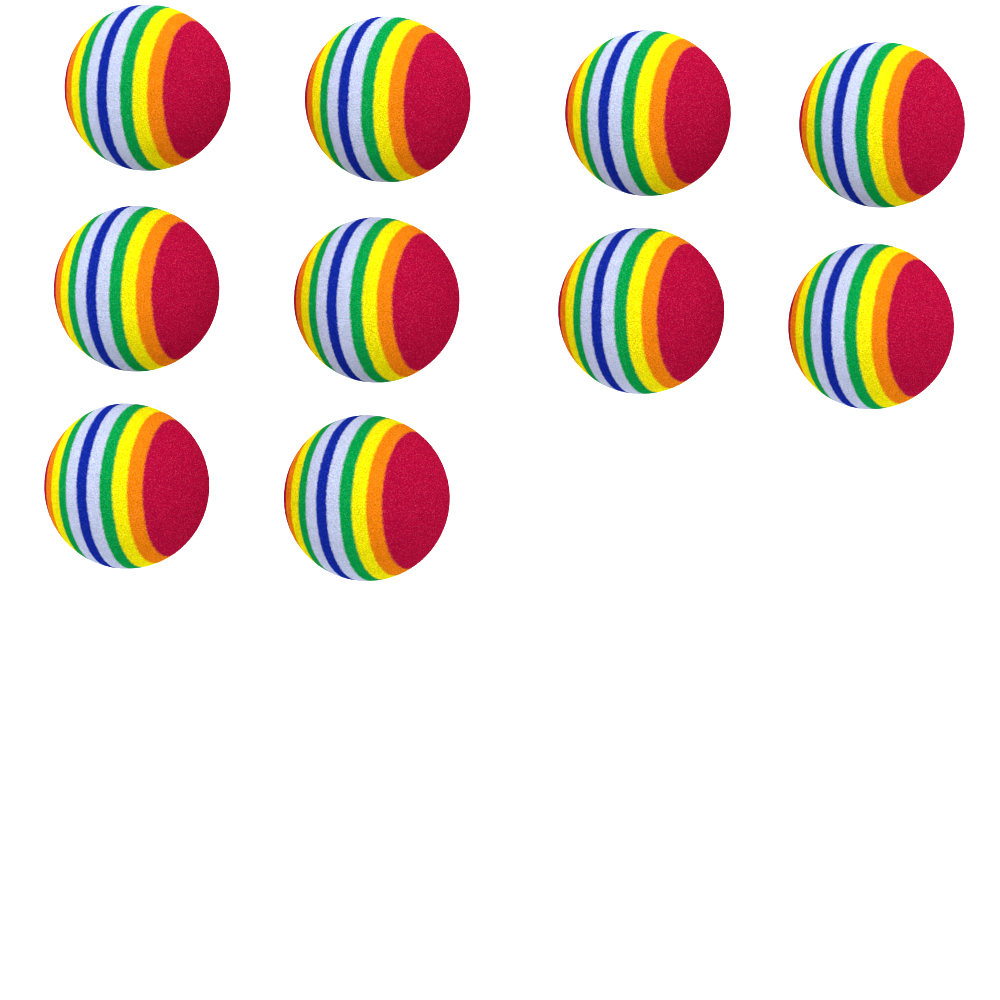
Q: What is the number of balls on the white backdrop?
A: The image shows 10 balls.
